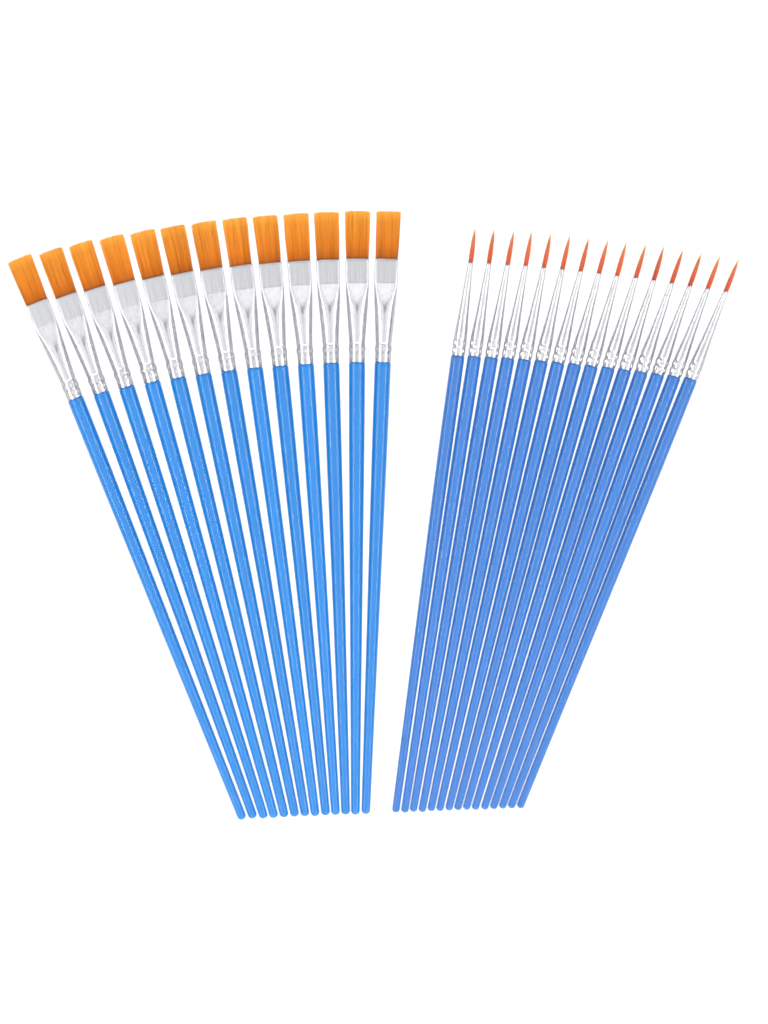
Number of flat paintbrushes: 13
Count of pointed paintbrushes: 15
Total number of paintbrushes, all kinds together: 28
